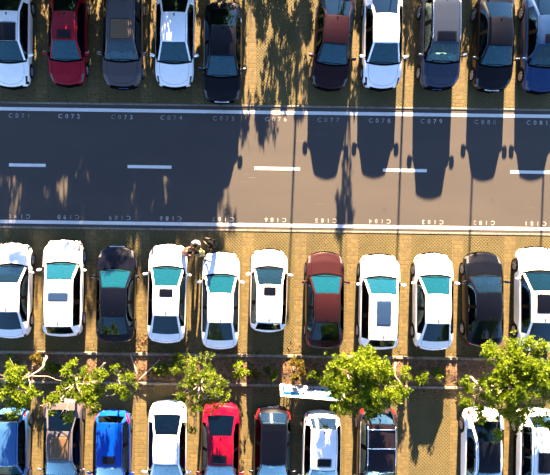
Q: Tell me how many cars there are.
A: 31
